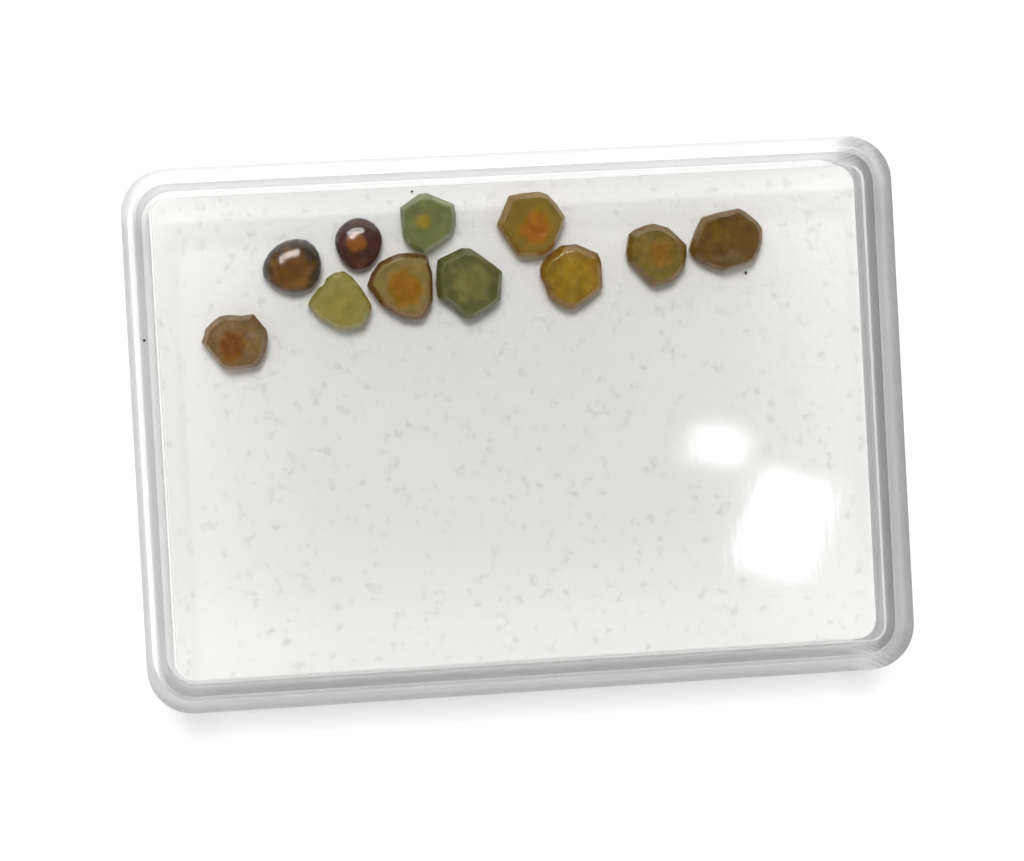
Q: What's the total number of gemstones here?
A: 11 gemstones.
